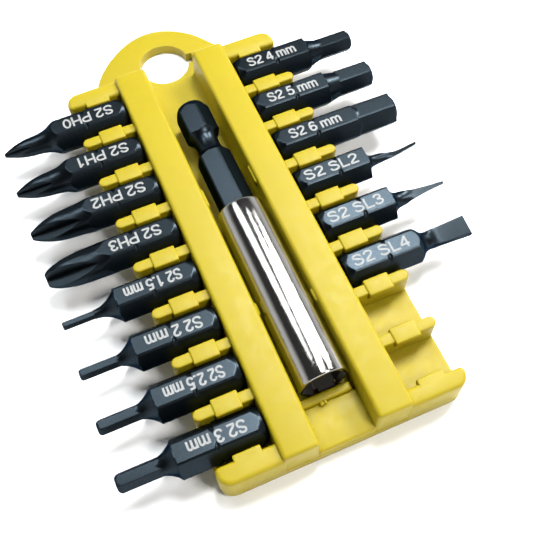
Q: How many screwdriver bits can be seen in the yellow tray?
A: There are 14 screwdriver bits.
